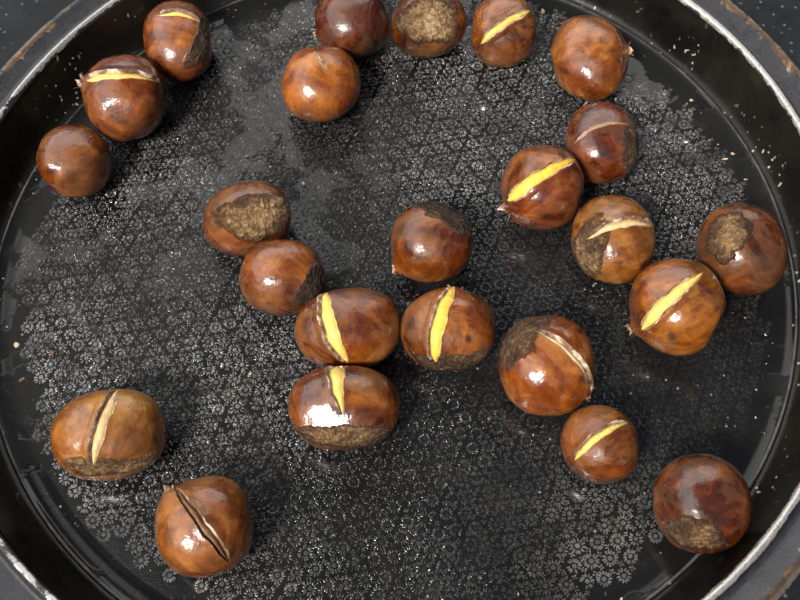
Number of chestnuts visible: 24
